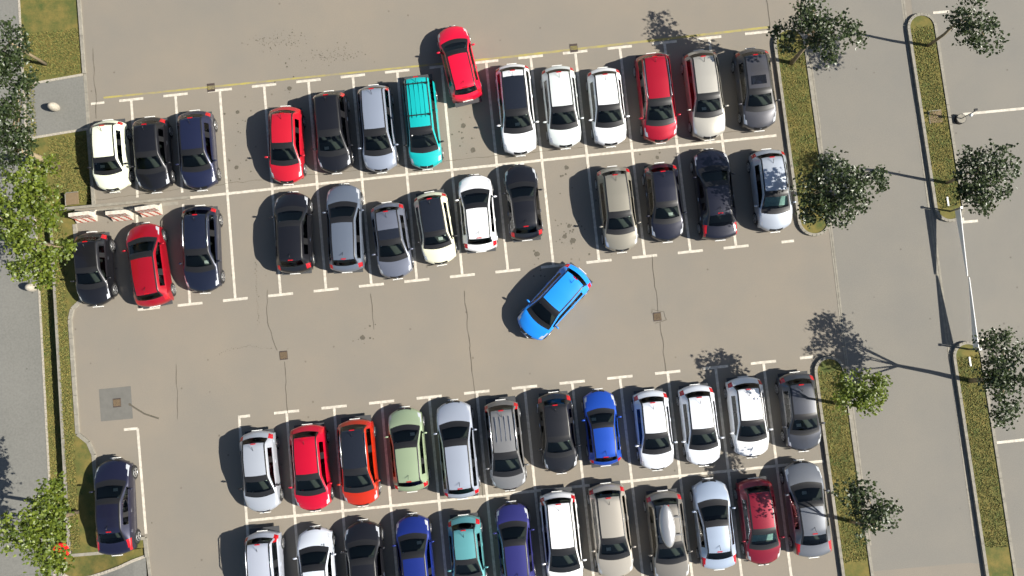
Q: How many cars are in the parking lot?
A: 53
